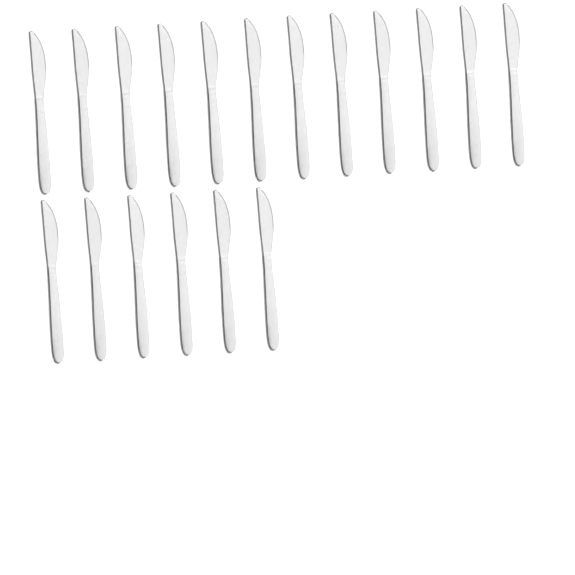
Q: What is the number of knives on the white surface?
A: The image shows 18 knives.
